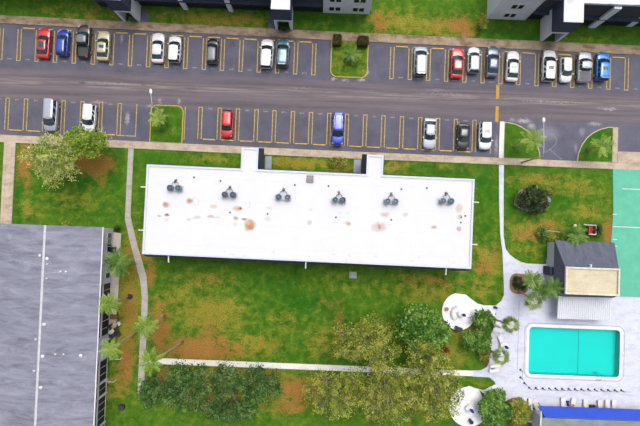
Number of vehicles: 25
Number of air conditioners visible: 12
